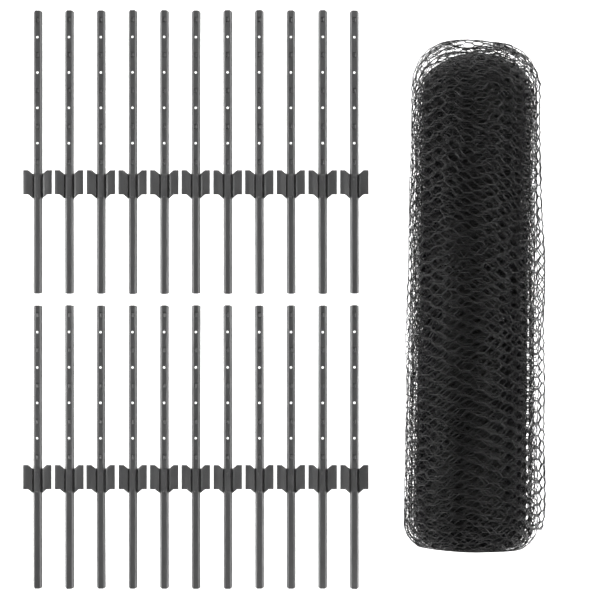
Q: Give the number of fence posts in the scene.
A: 22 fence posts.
